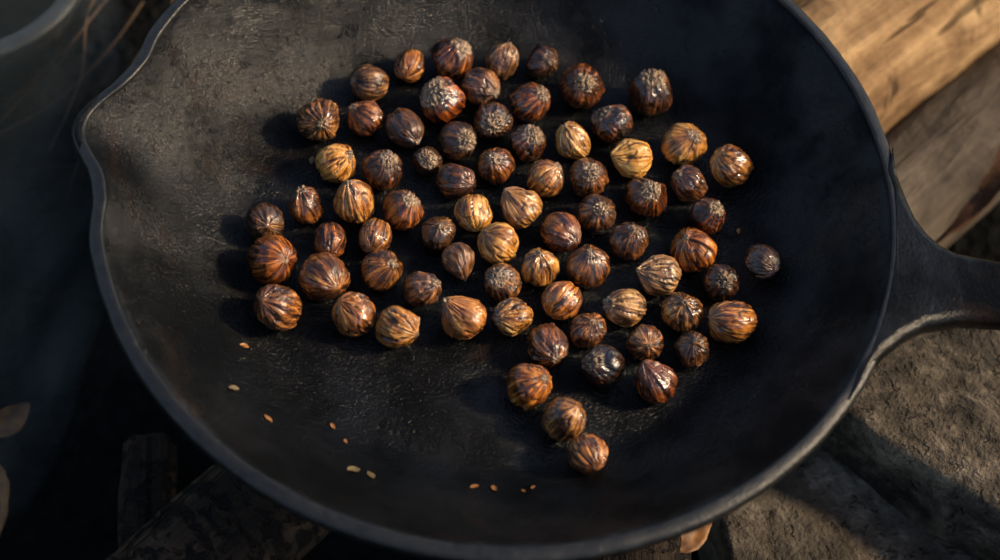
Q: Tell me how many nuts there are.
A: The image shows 74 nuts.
